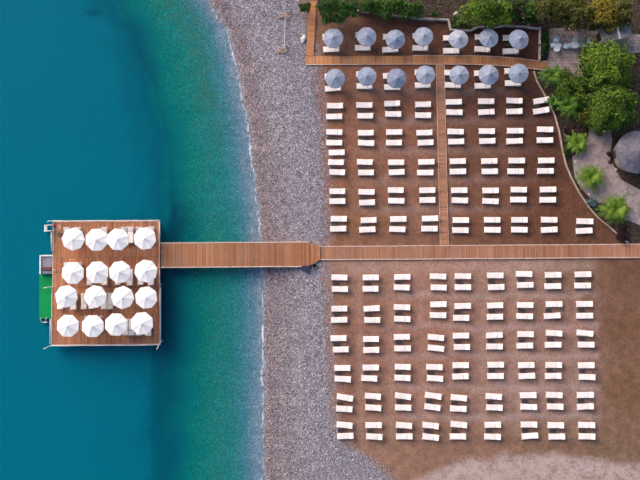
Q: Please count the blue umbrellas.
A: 14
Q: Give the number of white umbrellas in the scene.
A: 16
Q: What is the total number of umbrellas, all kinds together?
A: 30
